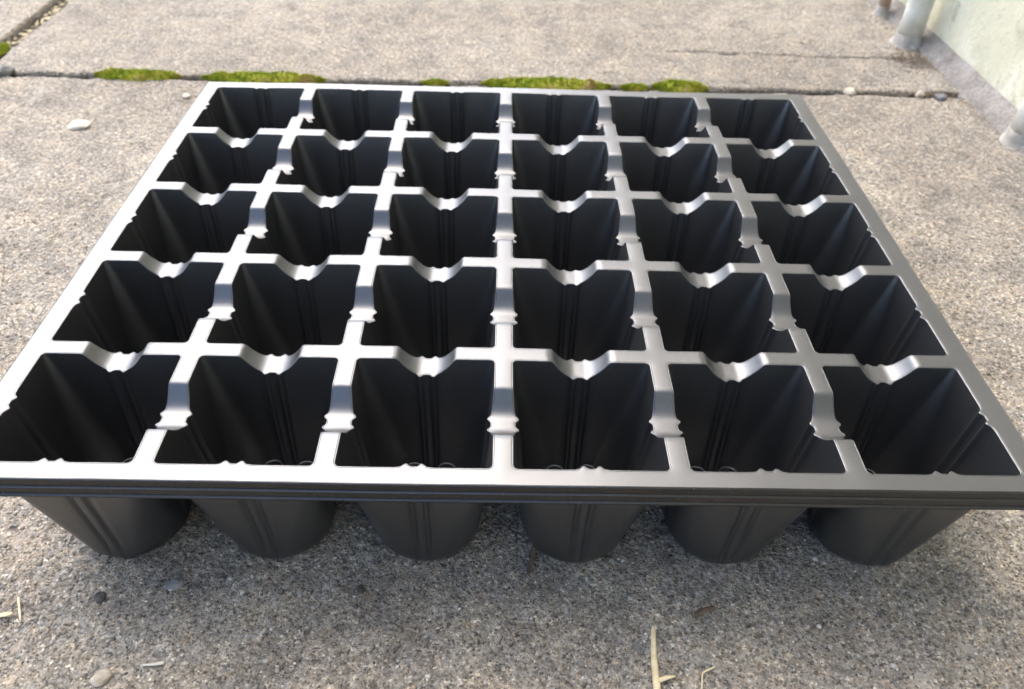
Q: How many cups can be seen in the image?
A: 30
